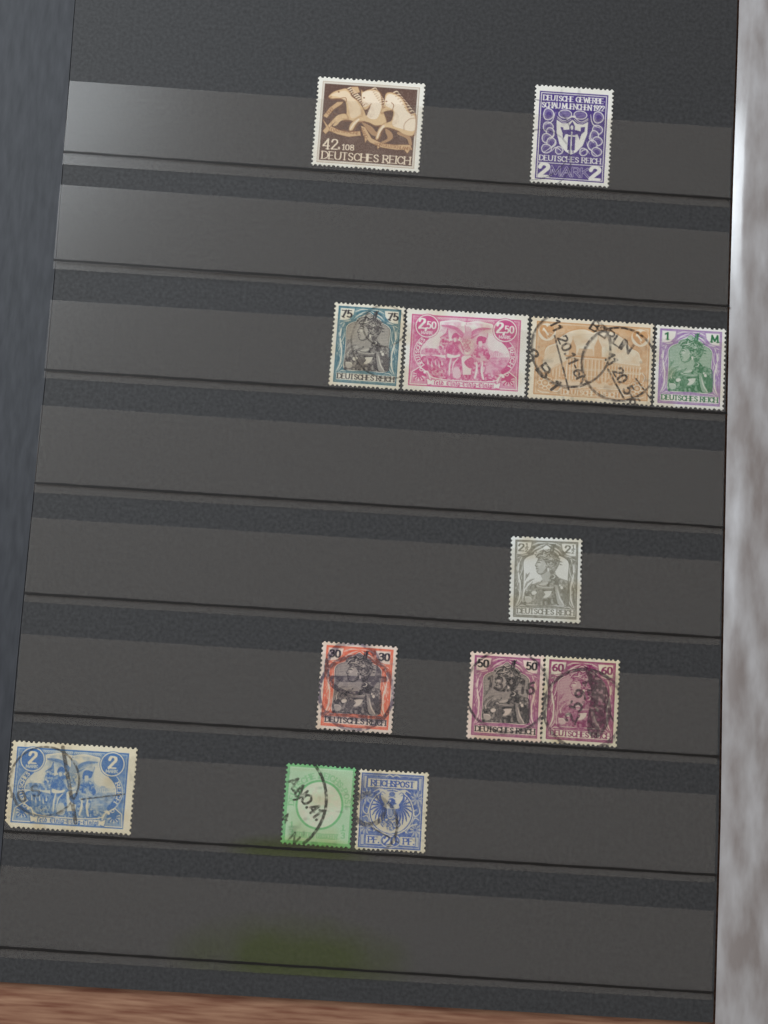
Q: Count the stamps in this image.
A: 13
